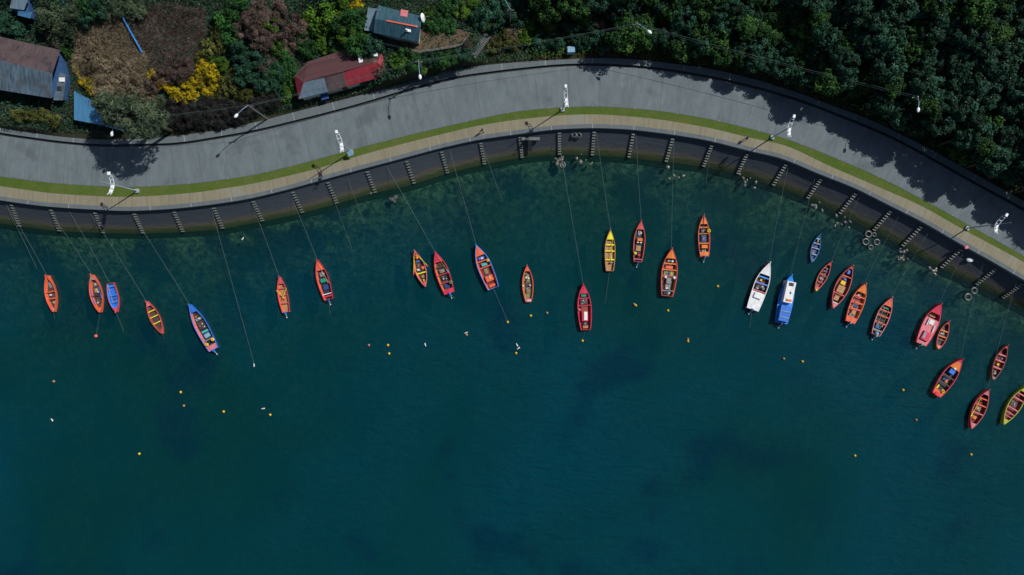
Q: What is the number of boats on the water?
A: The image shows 29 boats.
